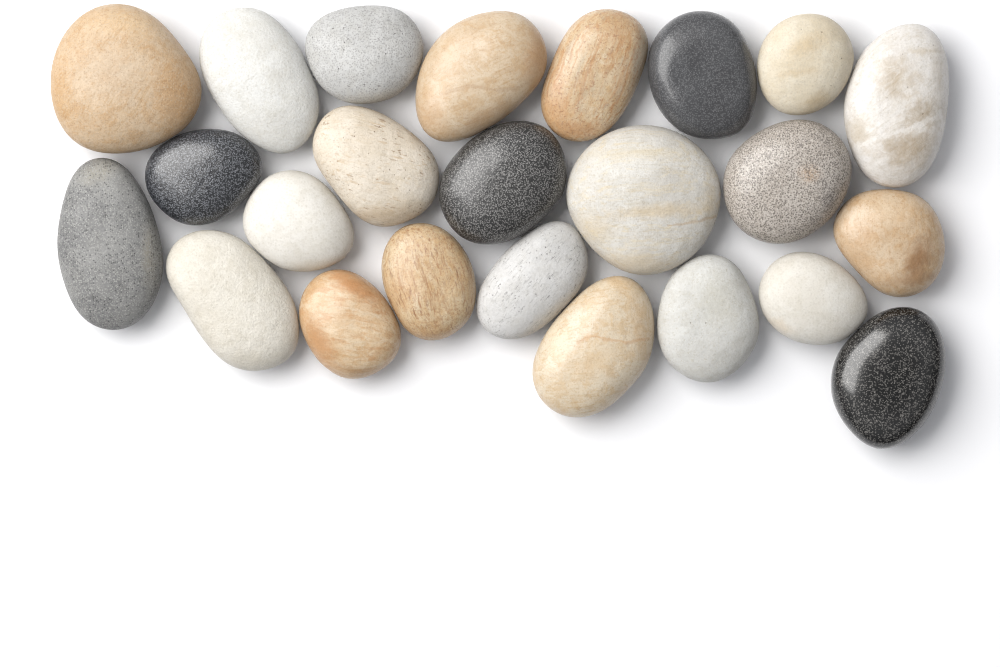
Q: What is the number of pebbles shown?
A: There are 24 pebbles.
